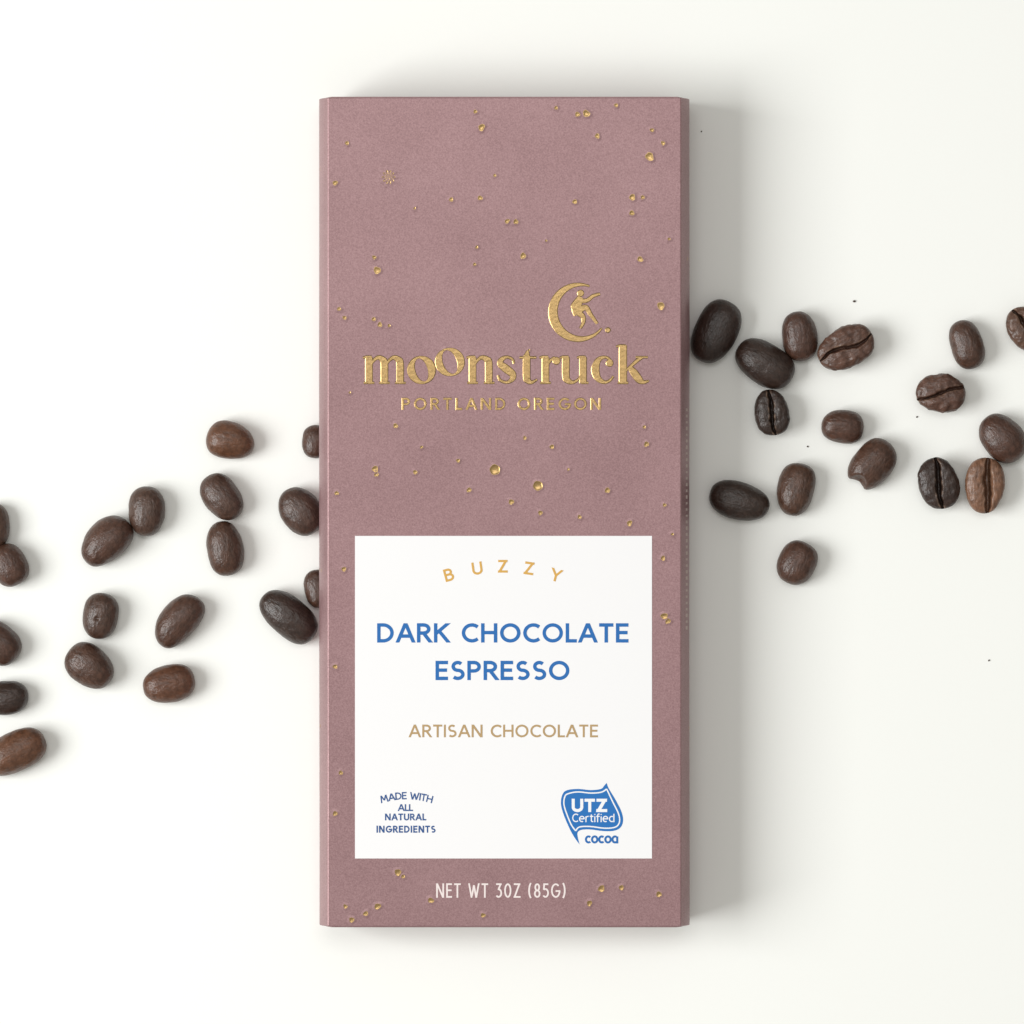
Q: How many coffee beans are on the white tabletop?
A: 34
